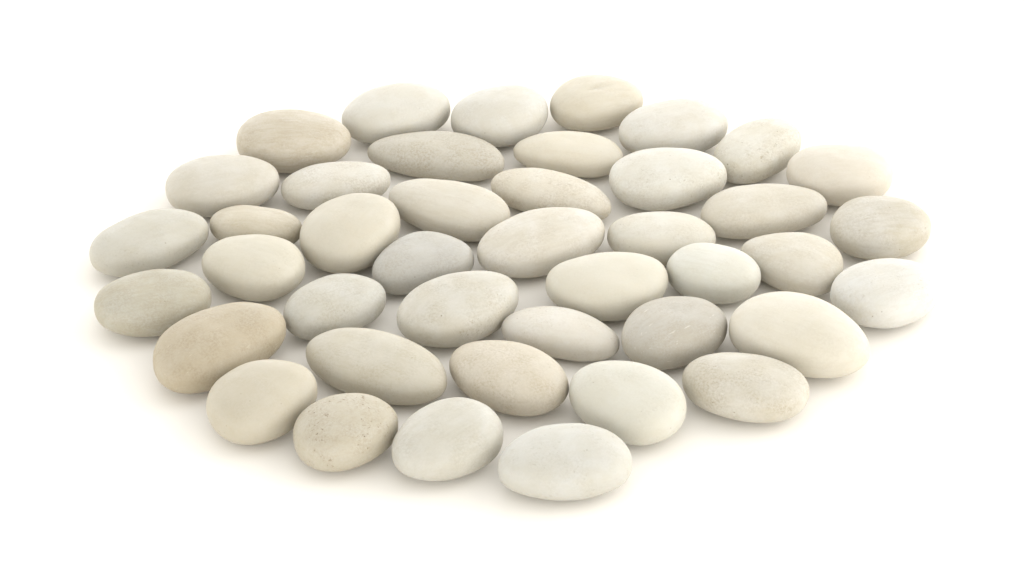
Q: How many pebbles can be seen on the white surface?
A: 42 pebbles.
